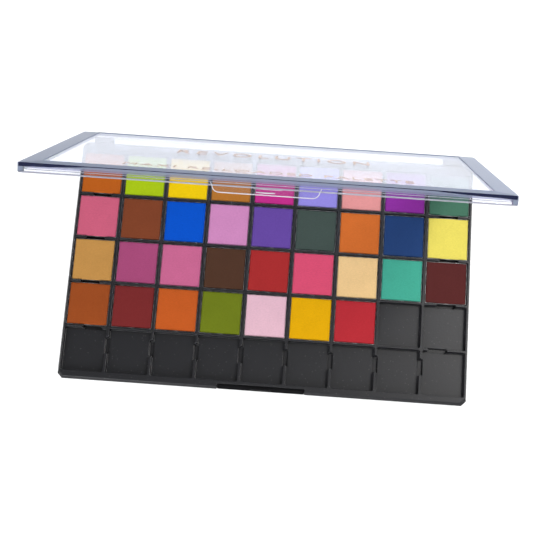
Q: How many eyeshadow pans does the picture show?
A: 34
